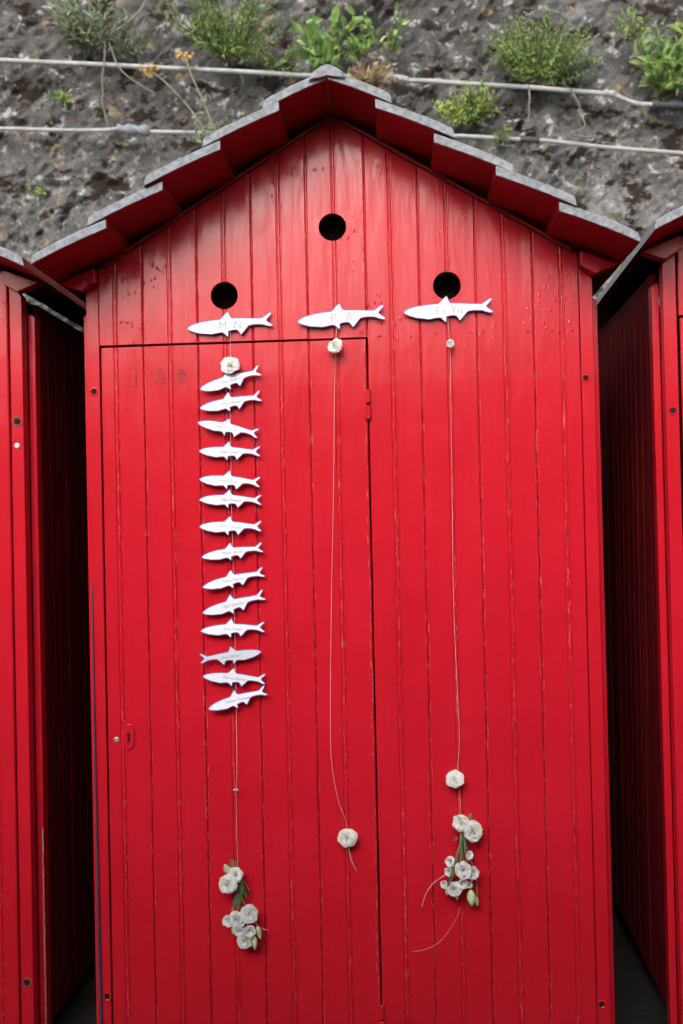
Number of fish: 17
